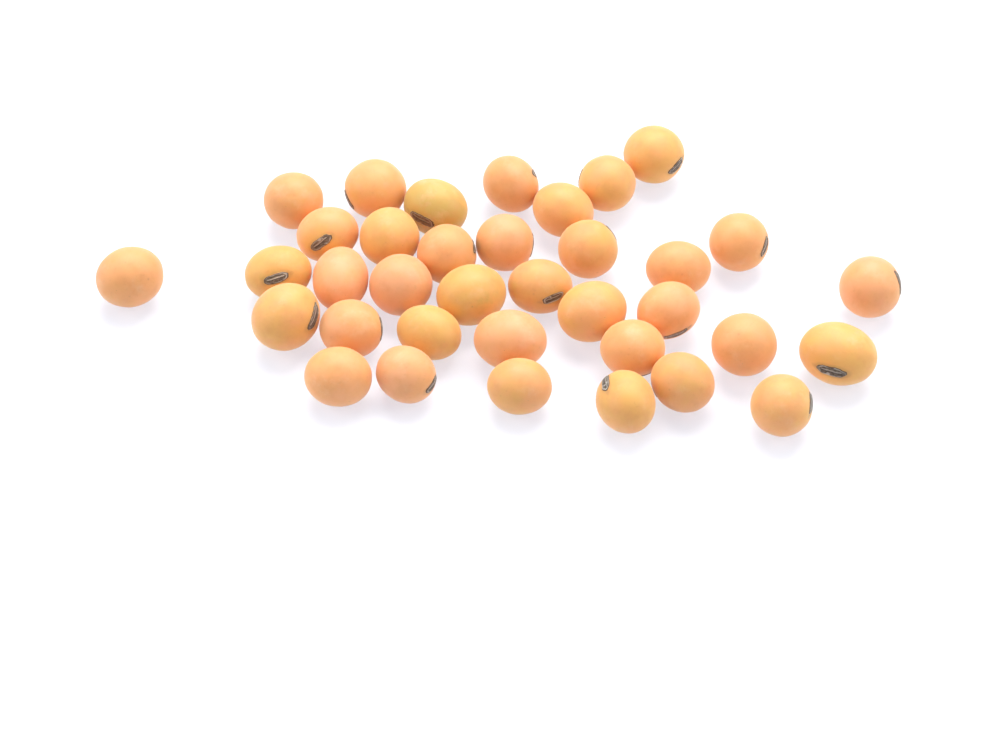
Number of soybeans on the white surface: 36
